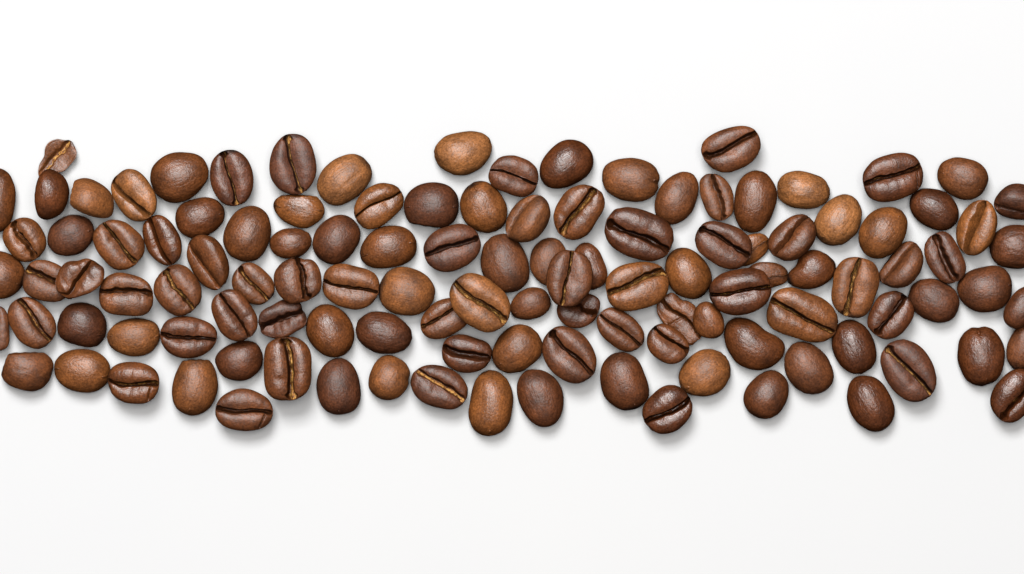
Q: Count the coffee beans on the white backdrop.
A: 117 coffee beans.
